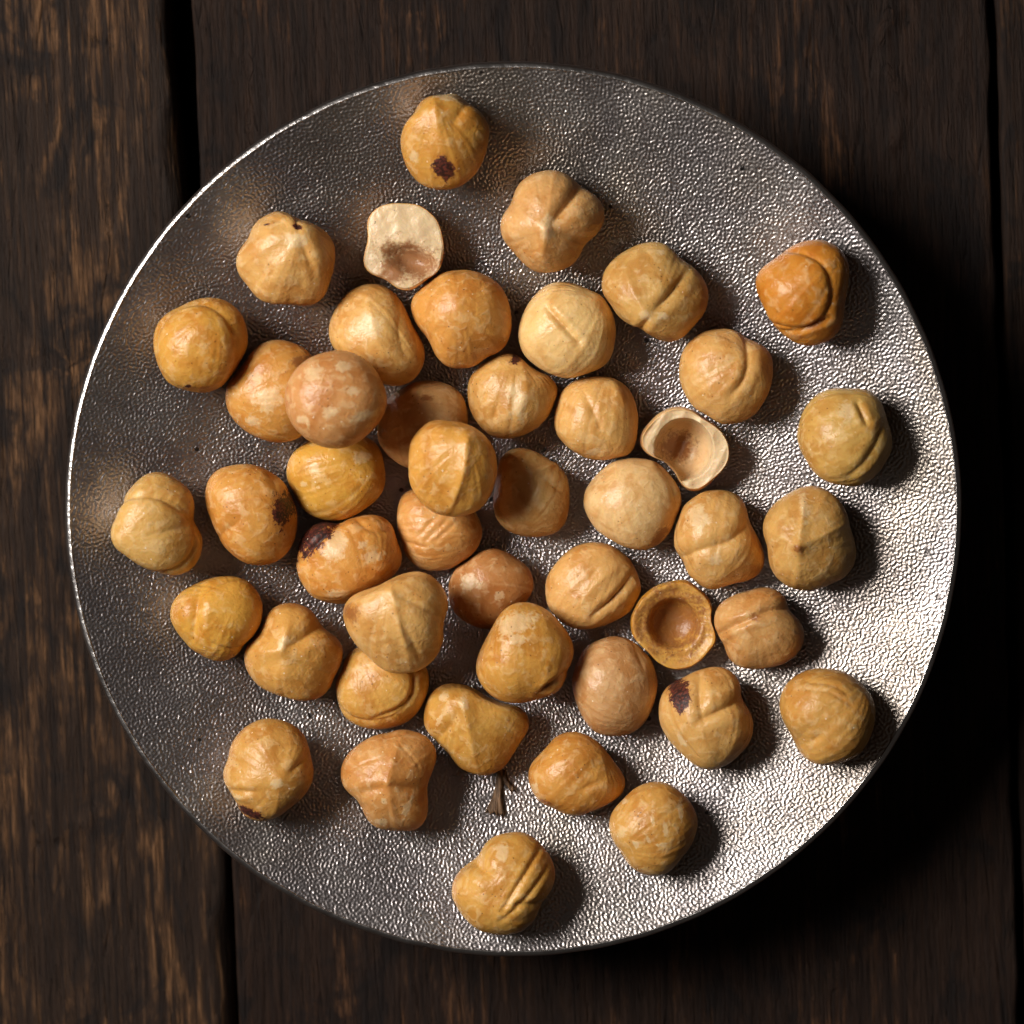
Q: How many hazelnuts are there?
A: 46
